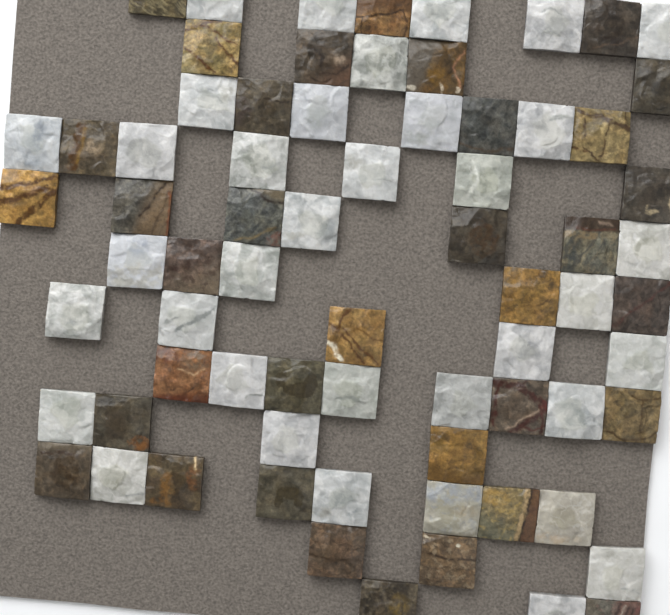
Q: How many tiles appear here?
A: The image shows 71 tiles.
